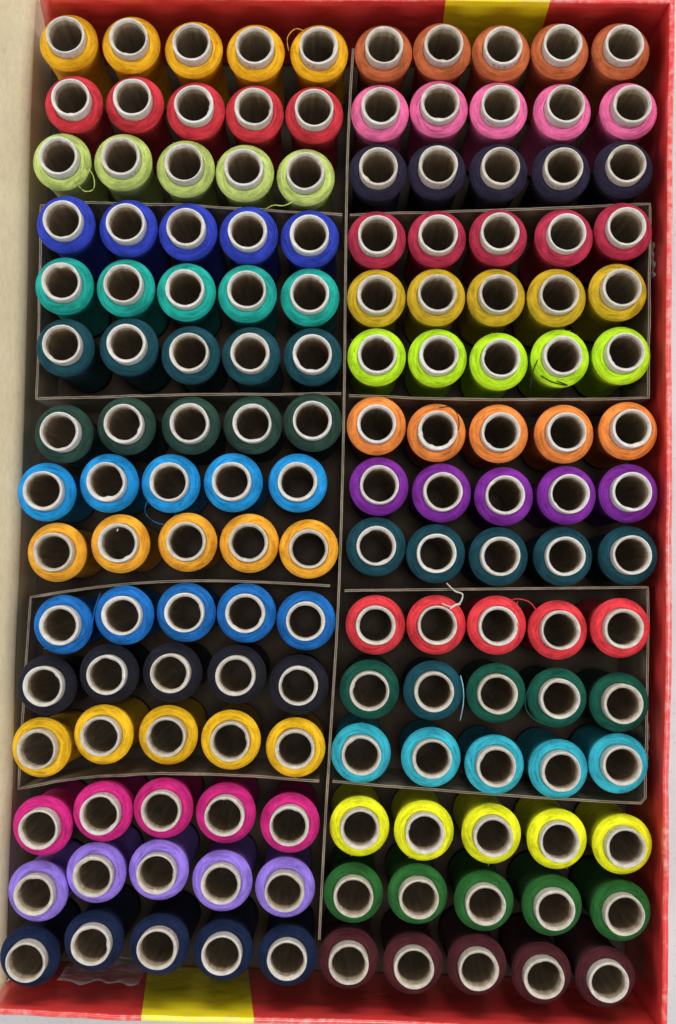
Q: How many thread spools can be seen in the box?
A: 150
